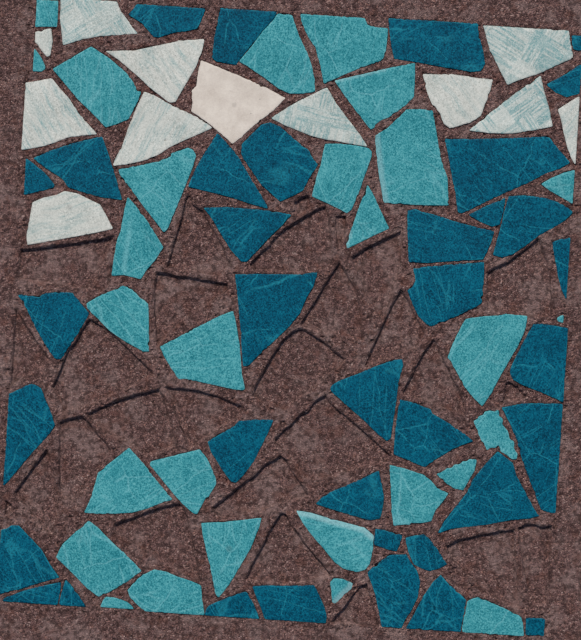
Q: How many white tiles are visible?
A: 12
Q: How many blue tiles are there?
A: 36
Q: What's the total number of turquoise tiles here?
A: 28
